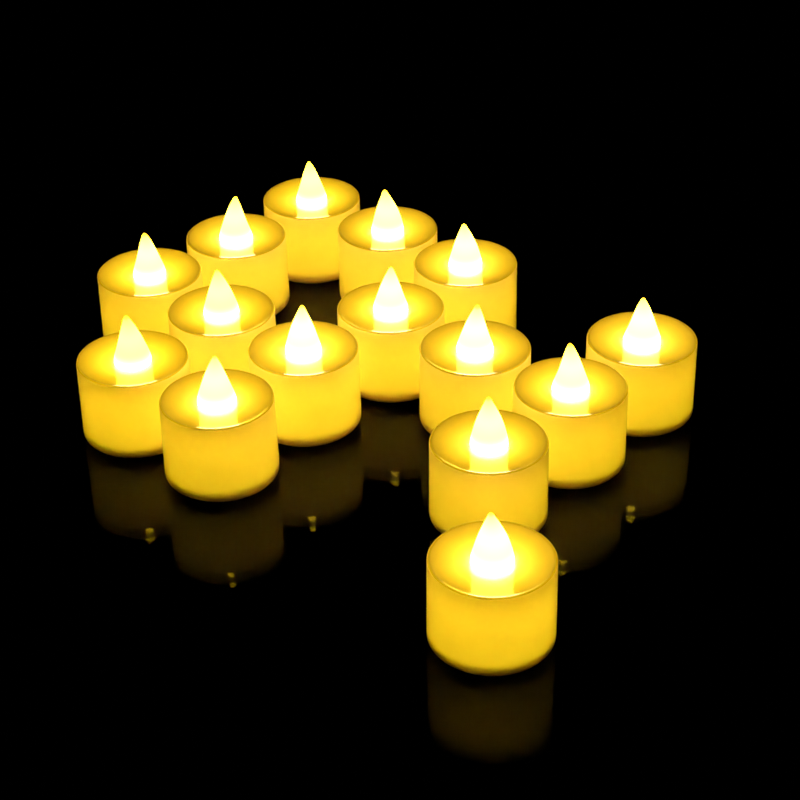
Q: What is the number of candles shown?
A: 15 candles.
